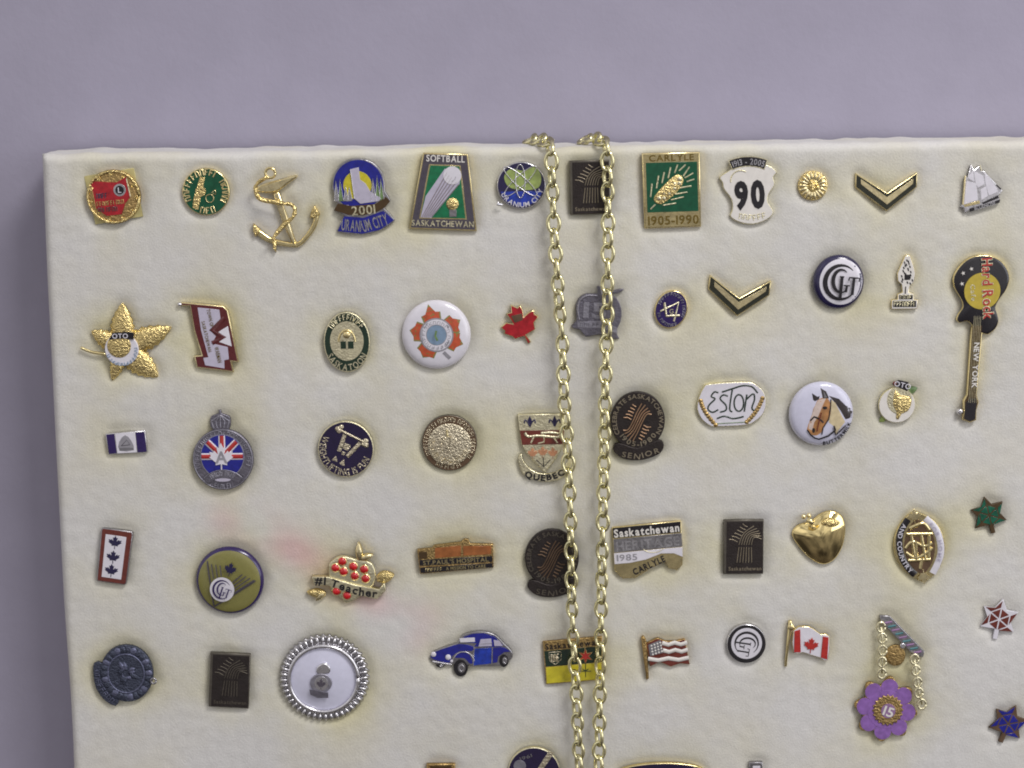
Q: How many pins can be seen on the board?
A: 57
